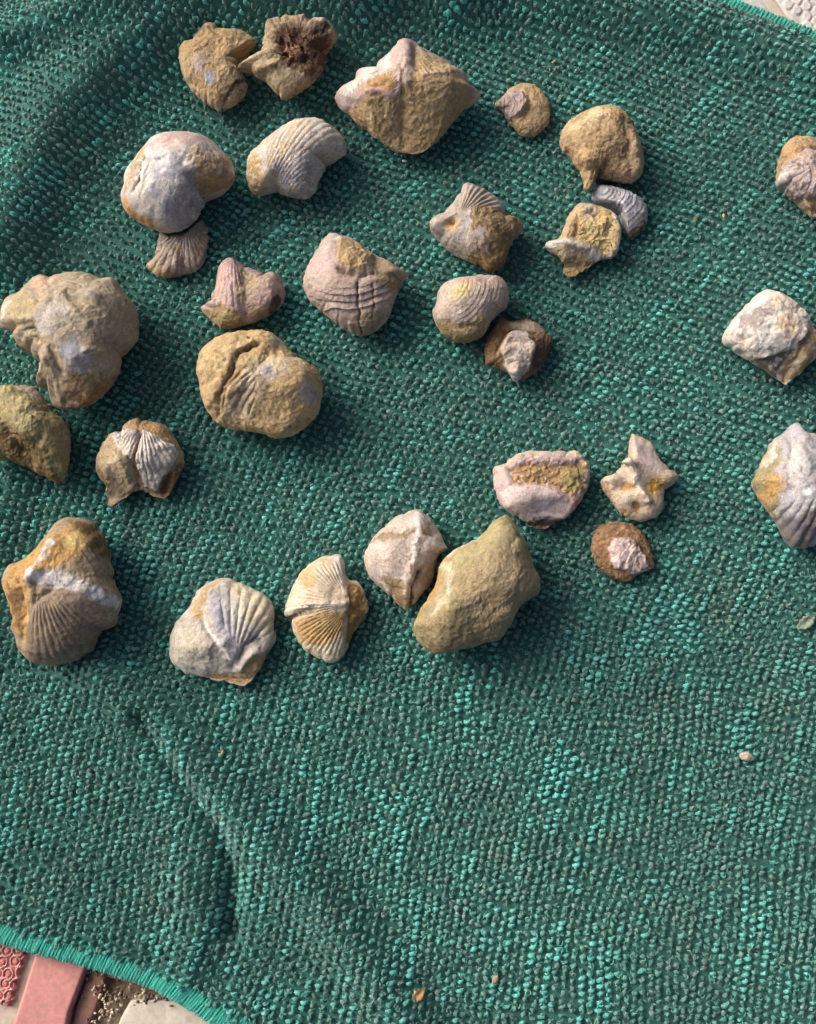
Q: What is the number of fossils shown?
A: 30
